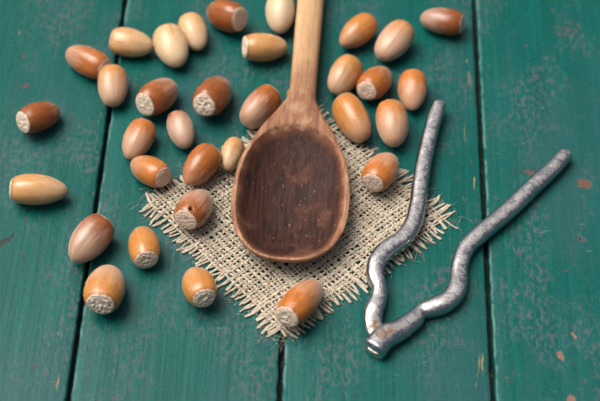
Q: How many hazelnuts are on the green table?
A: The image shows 33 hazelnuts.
